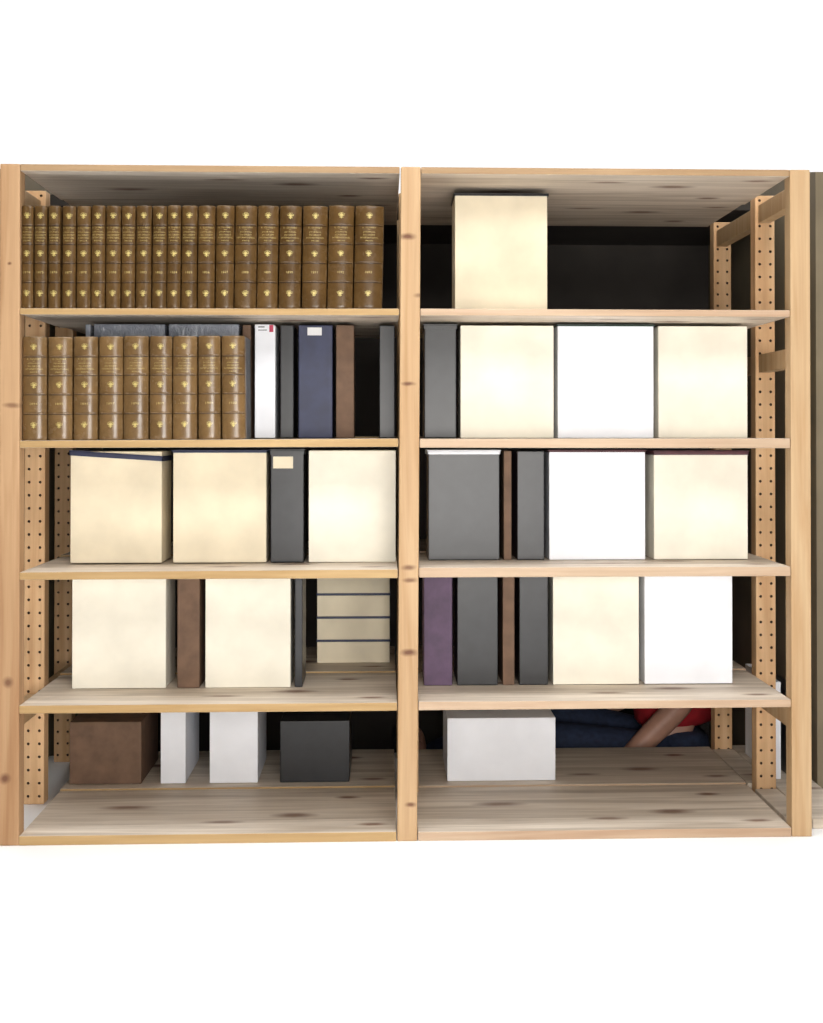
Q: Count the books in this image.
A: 29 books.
